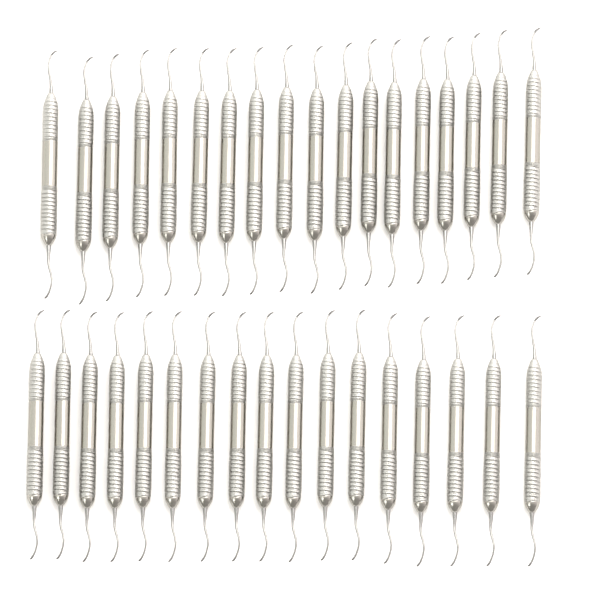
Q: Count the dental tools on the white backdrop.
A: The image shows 35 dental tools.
